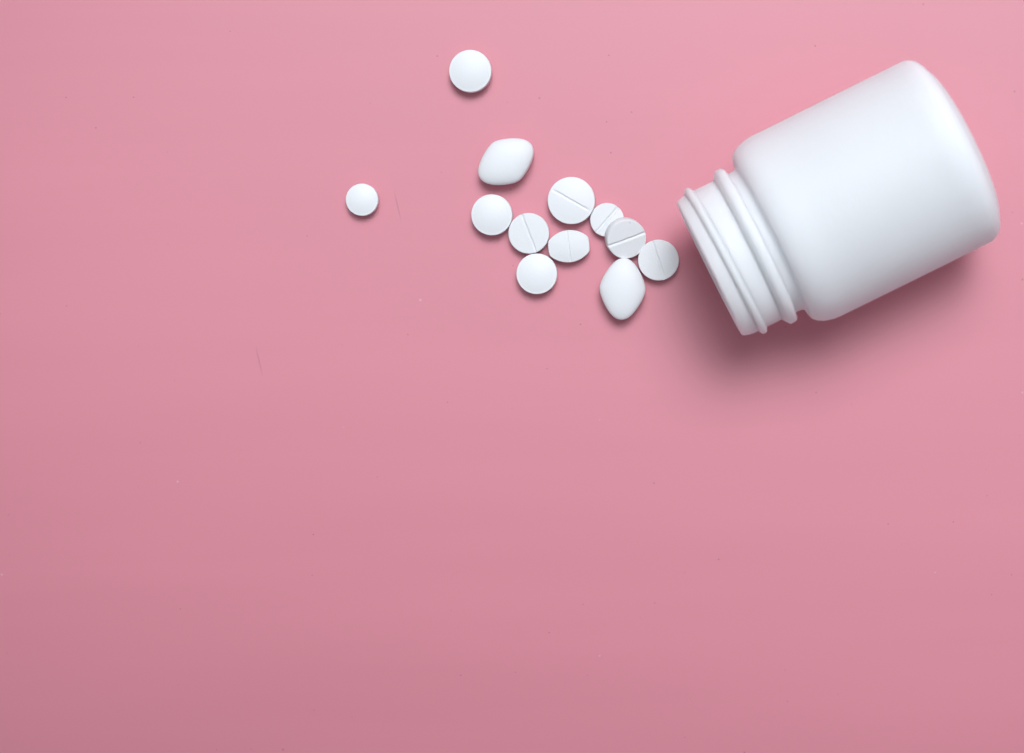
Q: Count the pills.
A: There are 12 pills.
